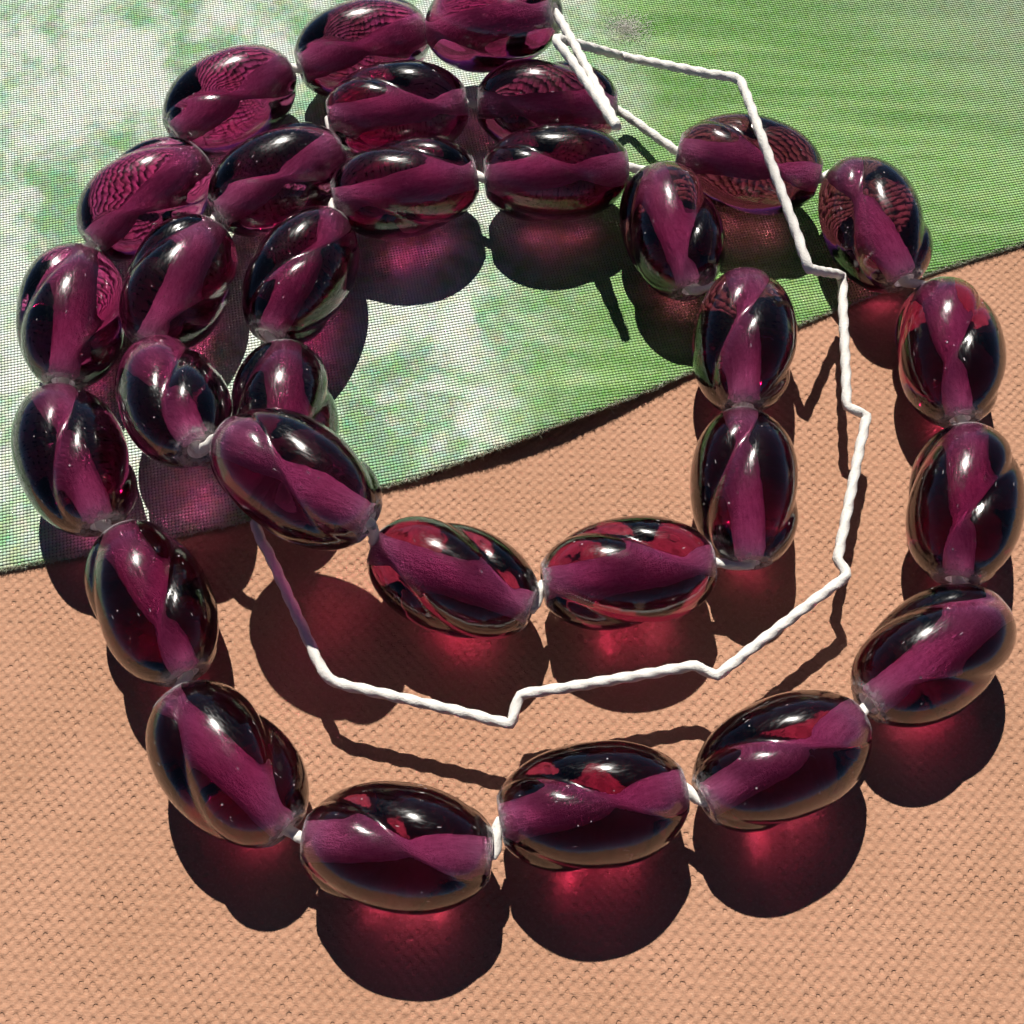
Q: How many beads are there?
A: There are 31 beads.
